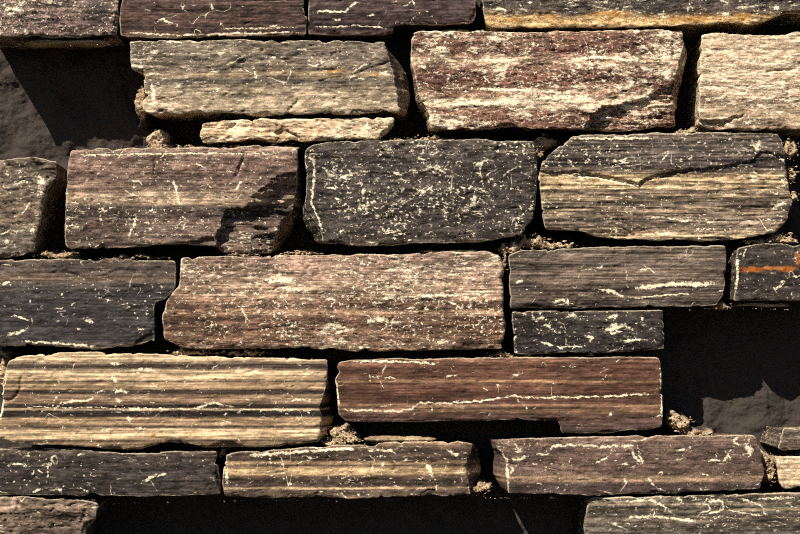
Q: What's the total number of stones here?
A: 26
